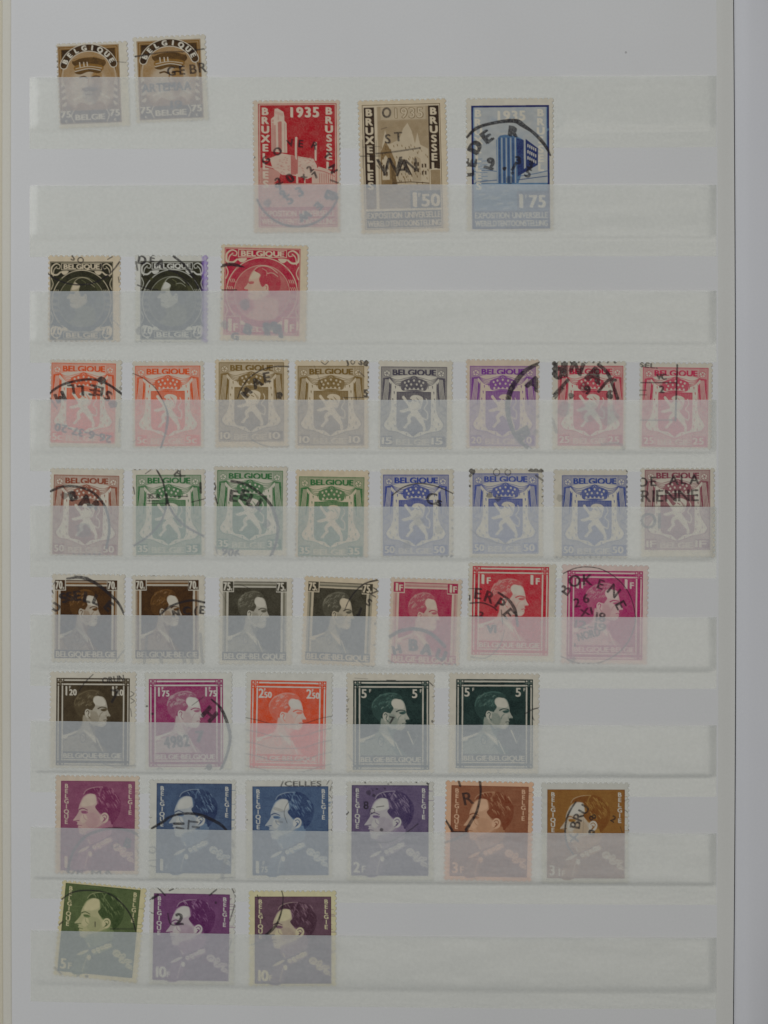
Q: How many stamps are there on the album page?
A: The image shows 45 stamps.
